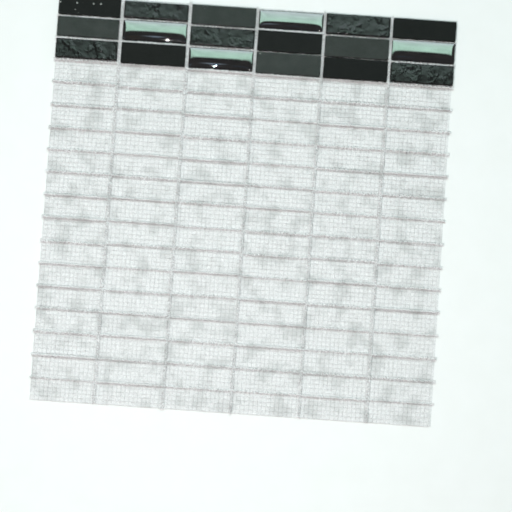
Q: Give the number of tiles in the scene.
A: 18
